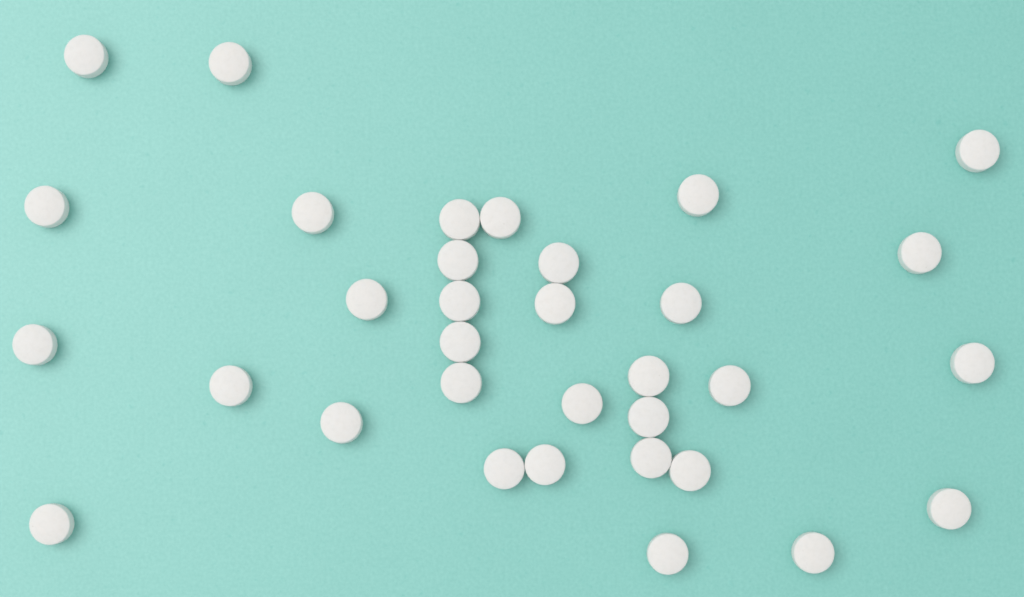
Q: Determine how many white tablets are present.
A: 33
